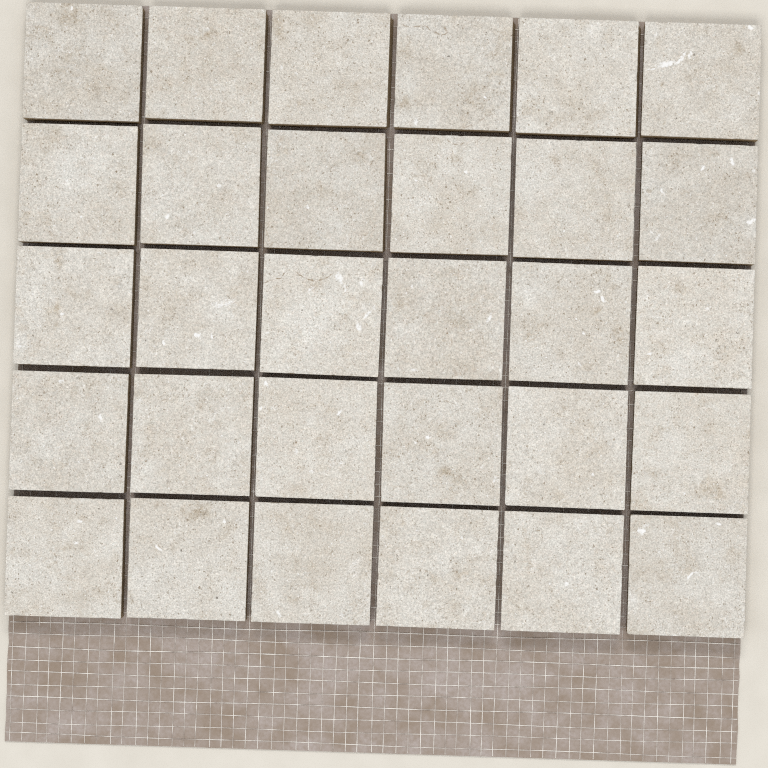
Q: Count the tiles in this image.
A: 30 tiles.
